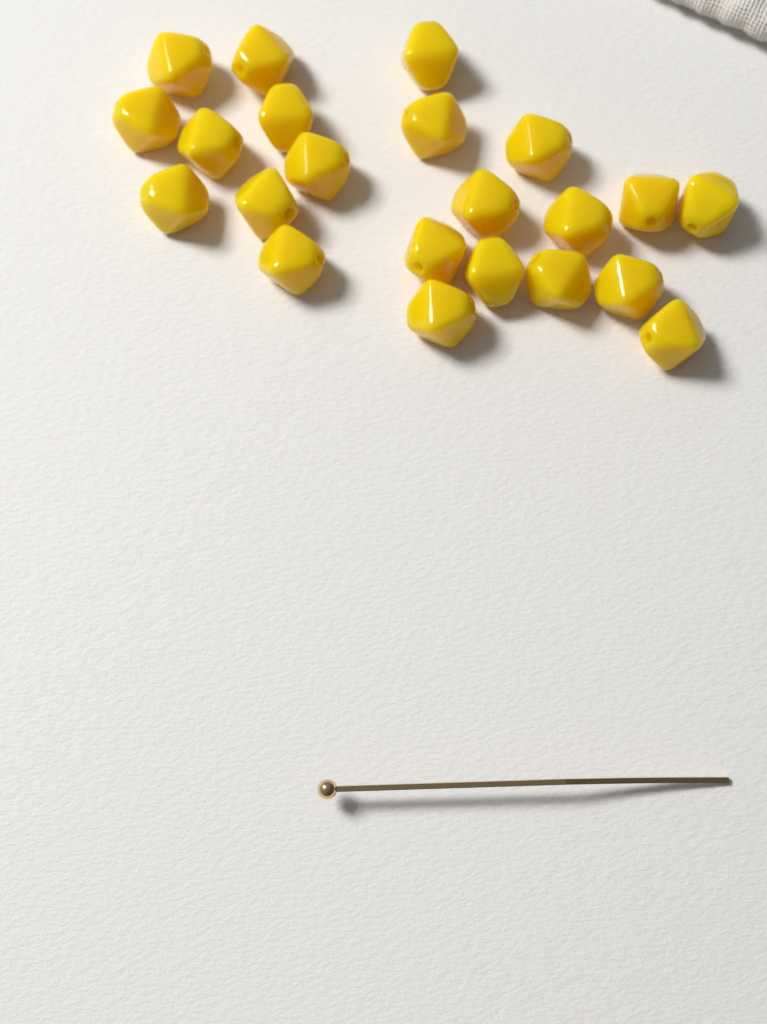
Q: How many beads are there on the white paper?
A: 22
